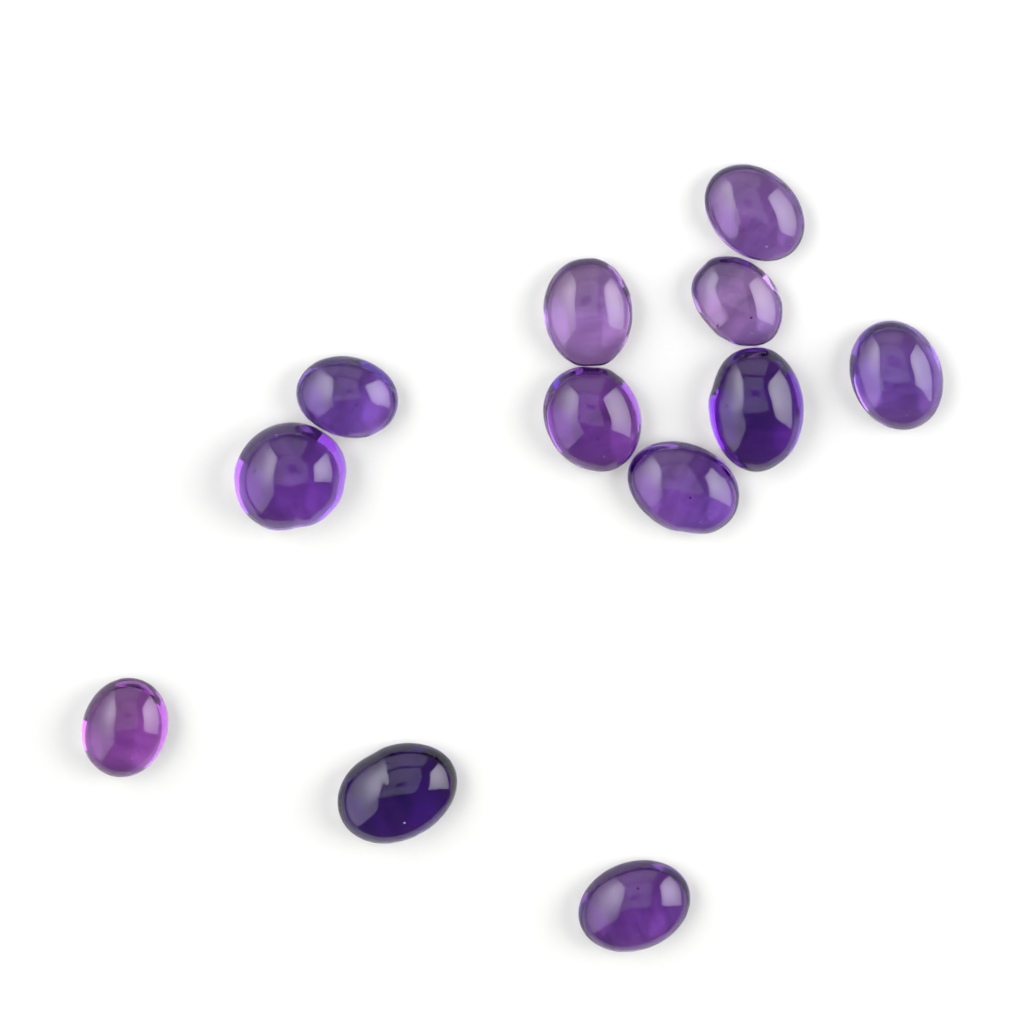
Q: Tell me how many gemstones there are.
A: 12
